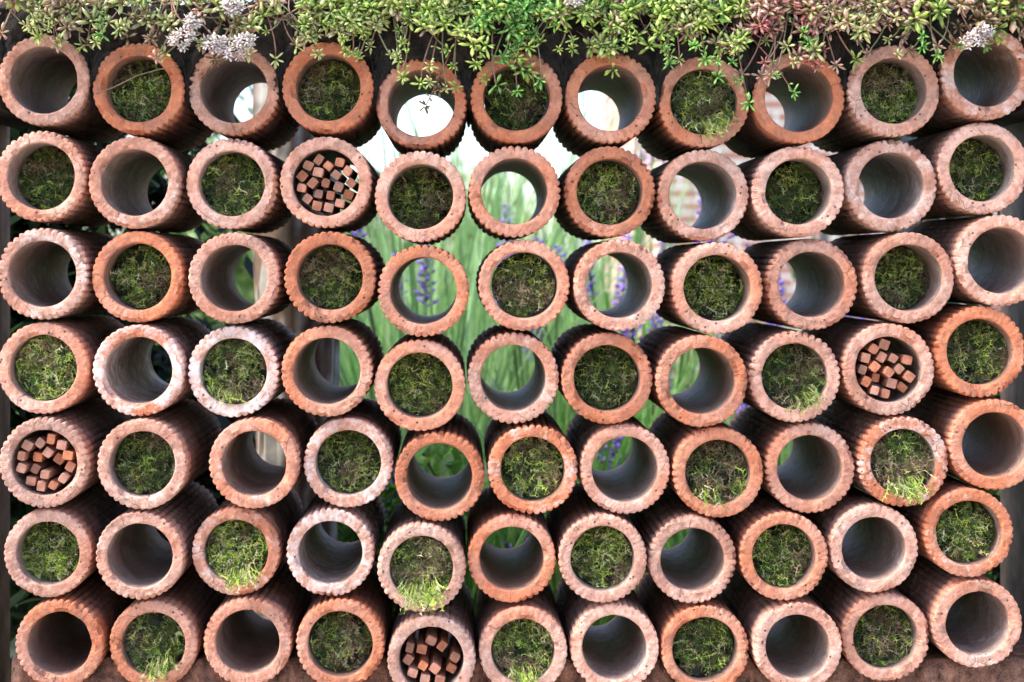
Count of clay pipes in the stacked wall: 77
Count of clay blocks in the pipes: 66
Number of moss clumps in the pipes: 38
